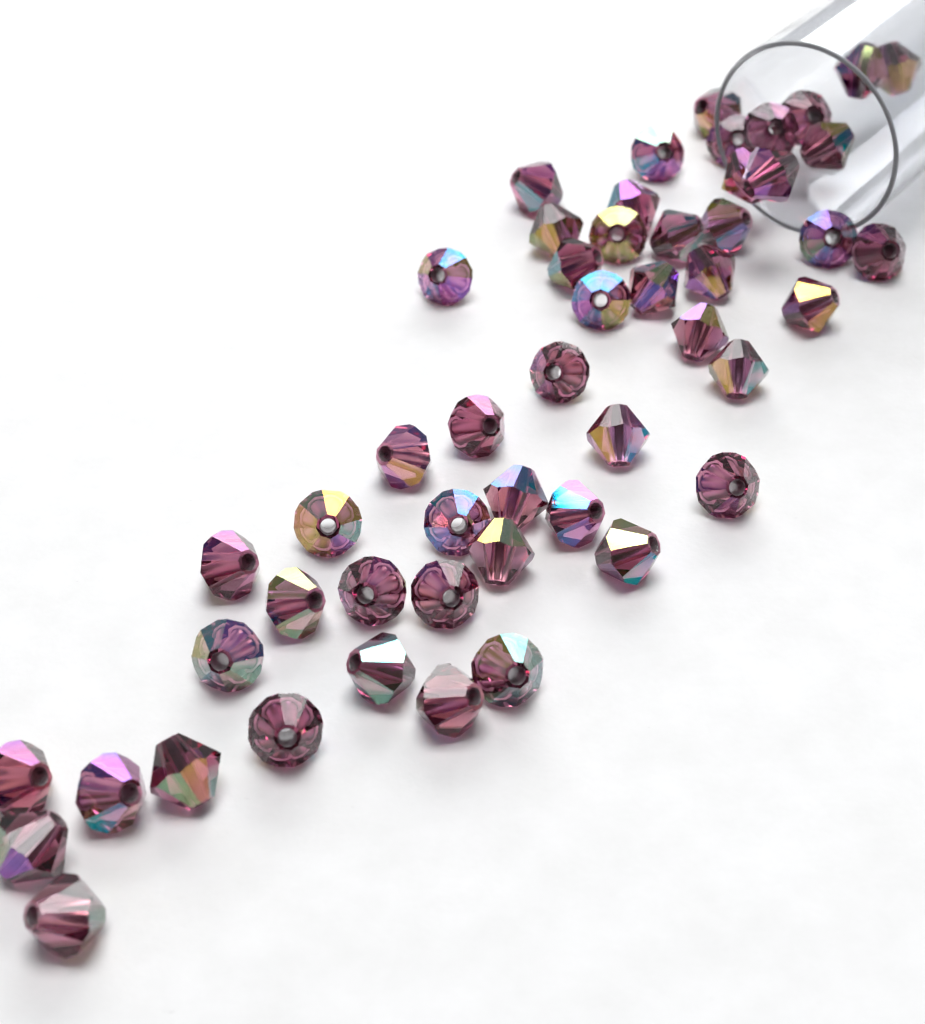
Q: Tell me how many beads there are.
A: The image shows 51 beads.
